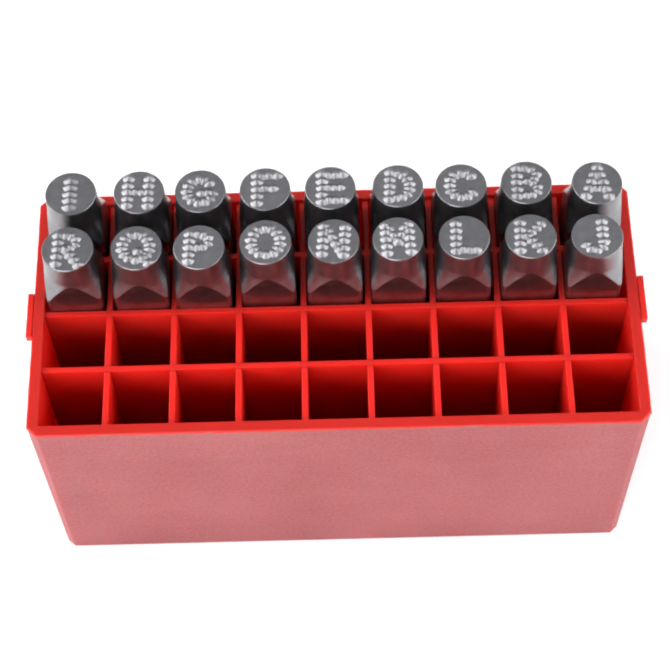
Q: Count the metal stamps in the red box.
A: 18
